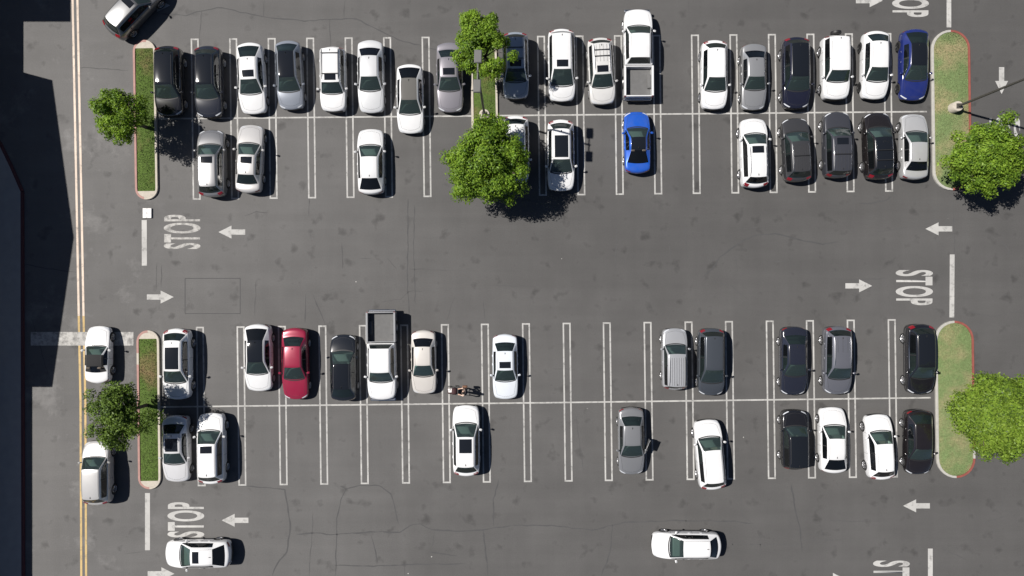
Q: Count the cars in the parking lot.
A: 53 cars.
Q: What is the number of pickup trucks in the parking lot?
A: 2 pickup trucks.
